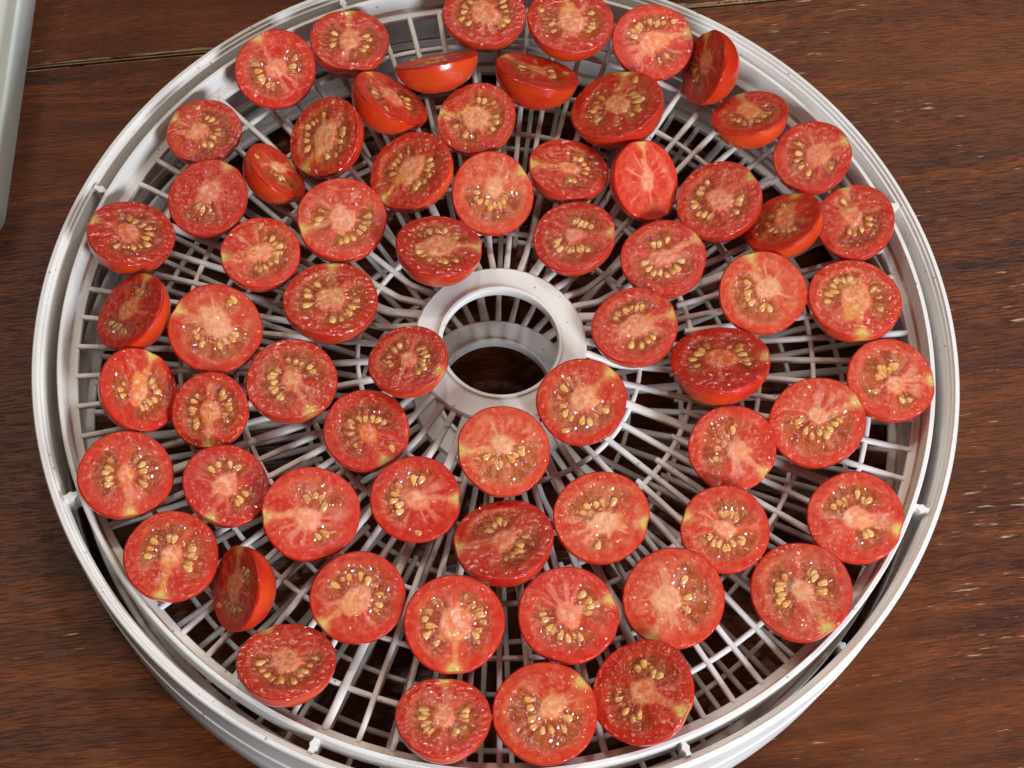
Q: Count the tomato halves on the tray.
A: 66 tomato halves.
